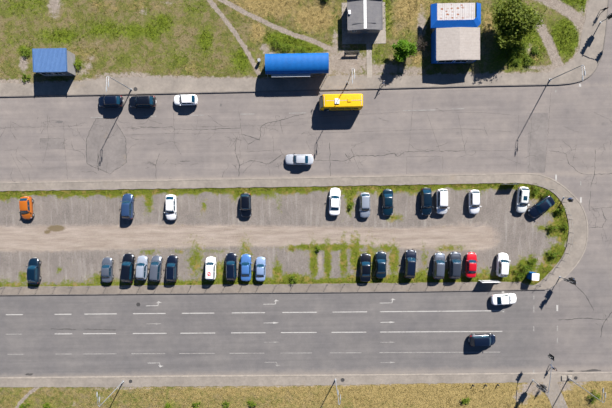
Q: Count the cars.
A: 35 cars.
